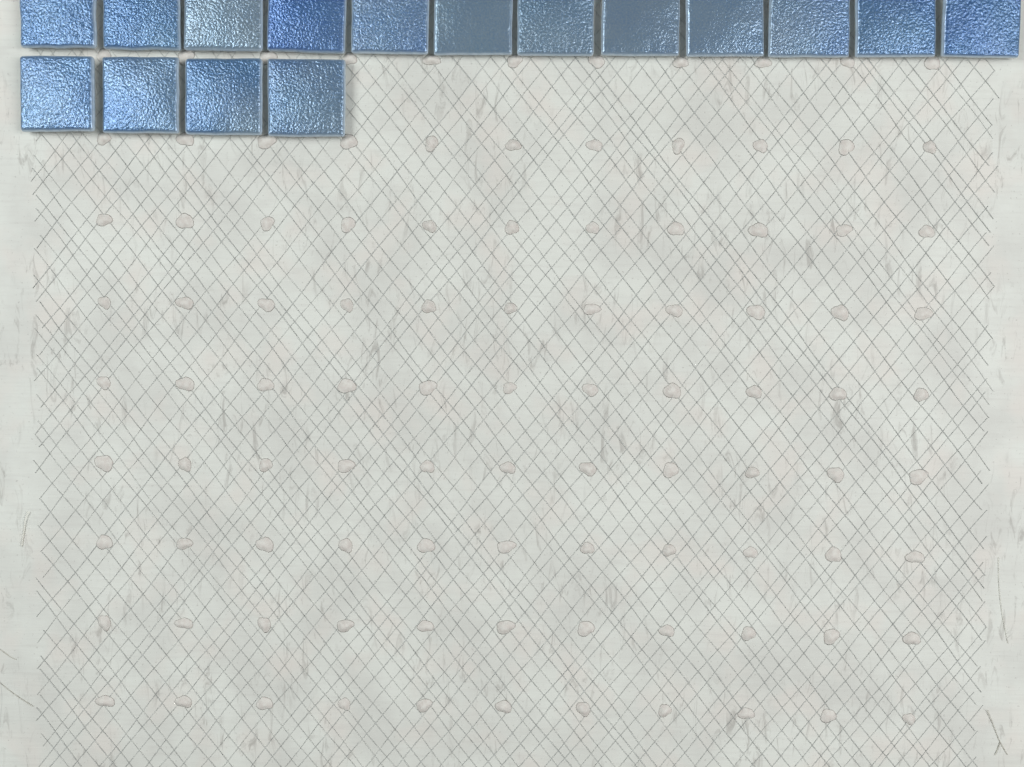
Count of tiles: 16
